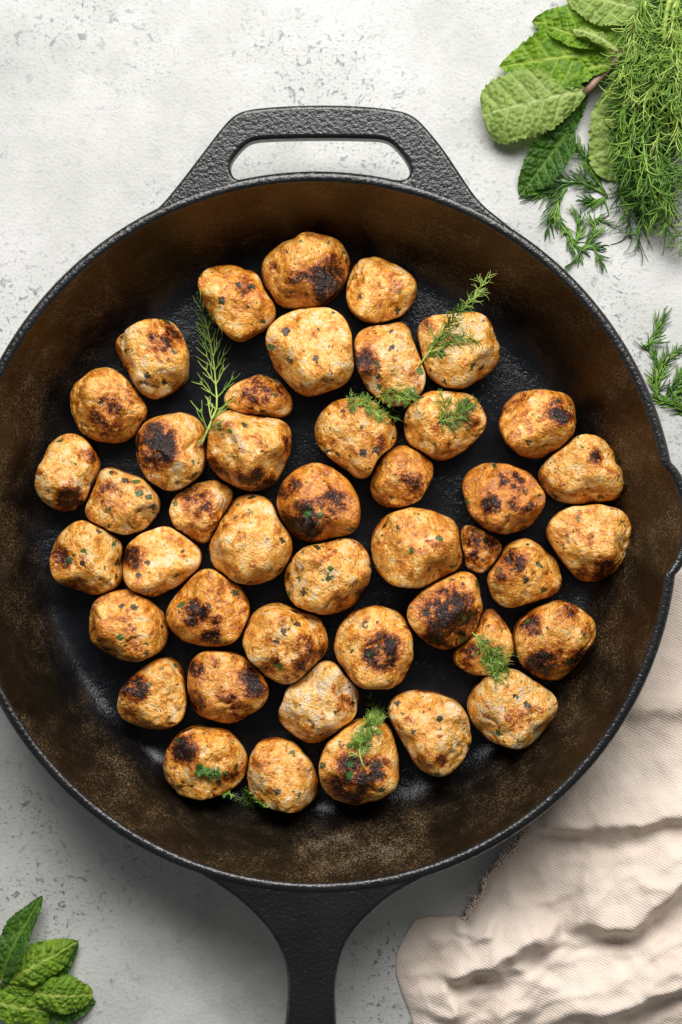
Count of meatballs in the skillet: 44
